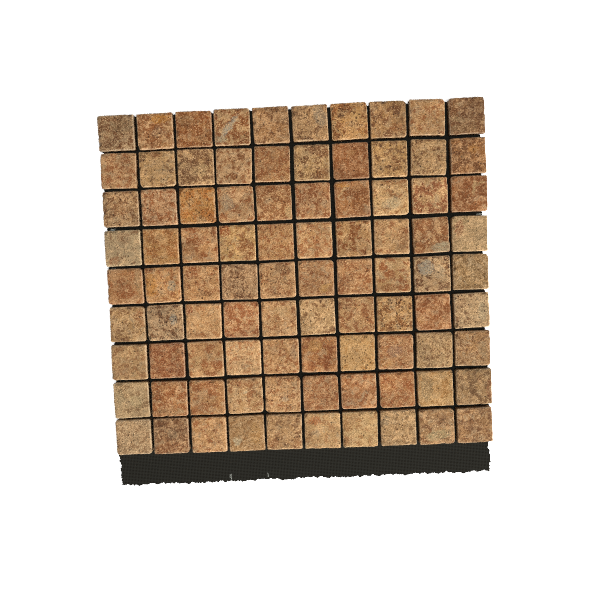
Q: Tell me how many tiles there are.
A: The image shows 90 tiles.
